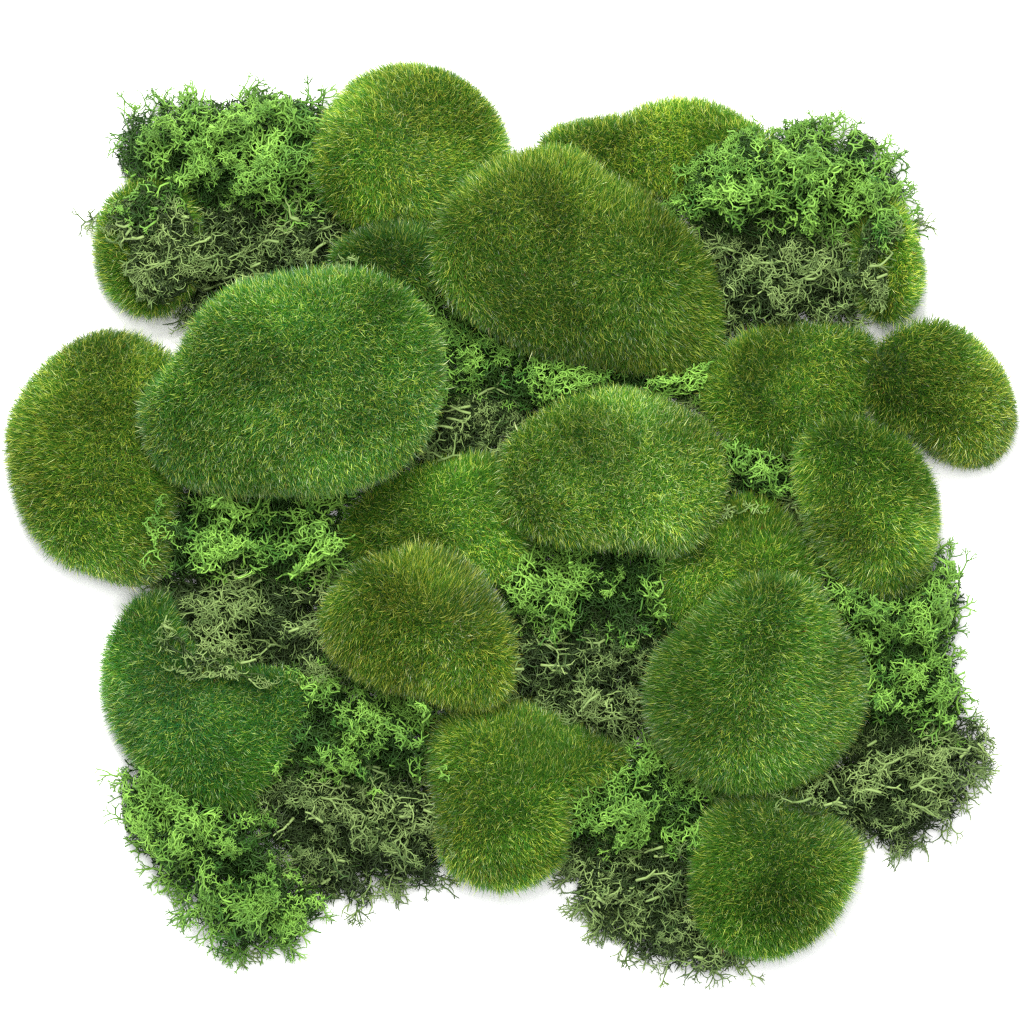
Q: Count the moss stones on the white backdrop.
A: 19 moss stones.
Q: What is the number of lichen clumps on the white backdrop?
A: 10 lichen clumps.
